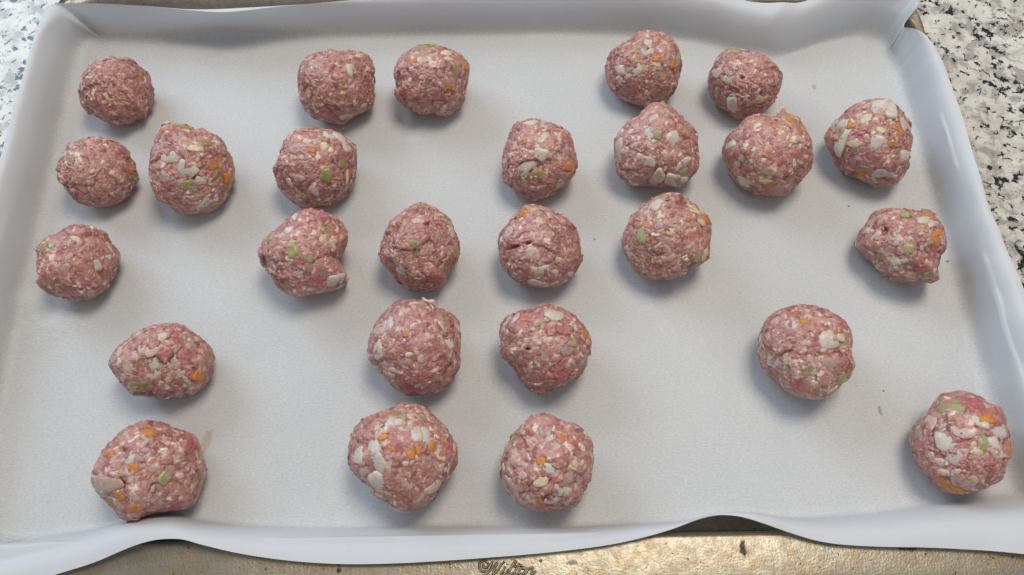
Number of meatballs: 26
